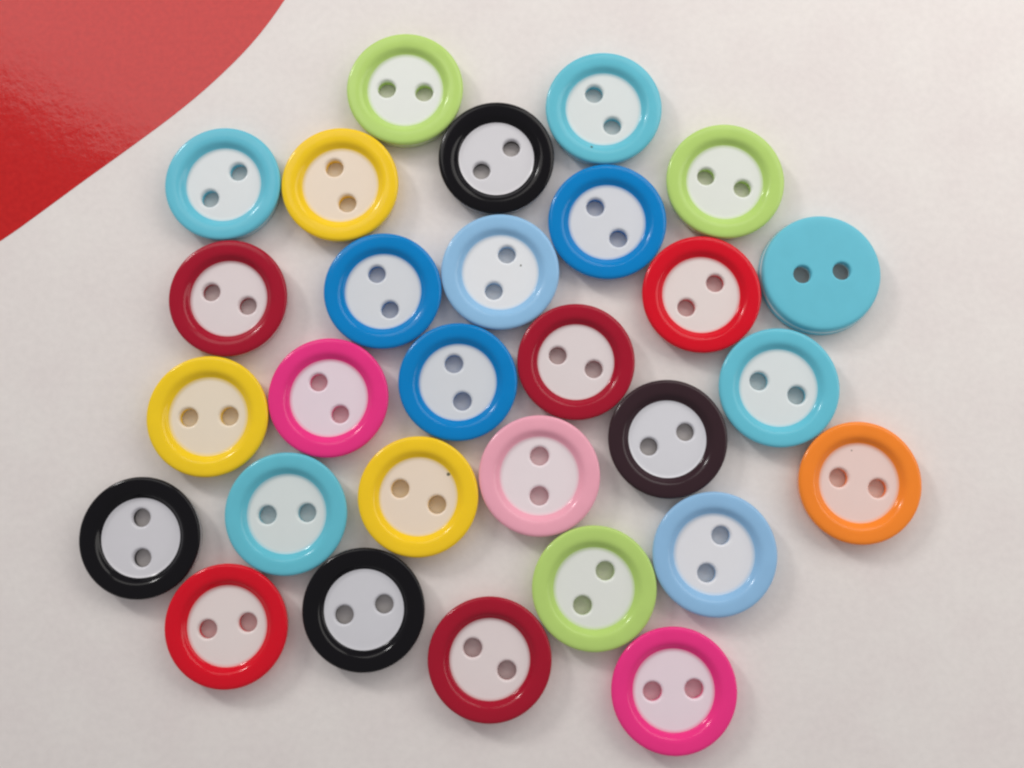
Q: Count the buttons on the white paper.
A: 29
